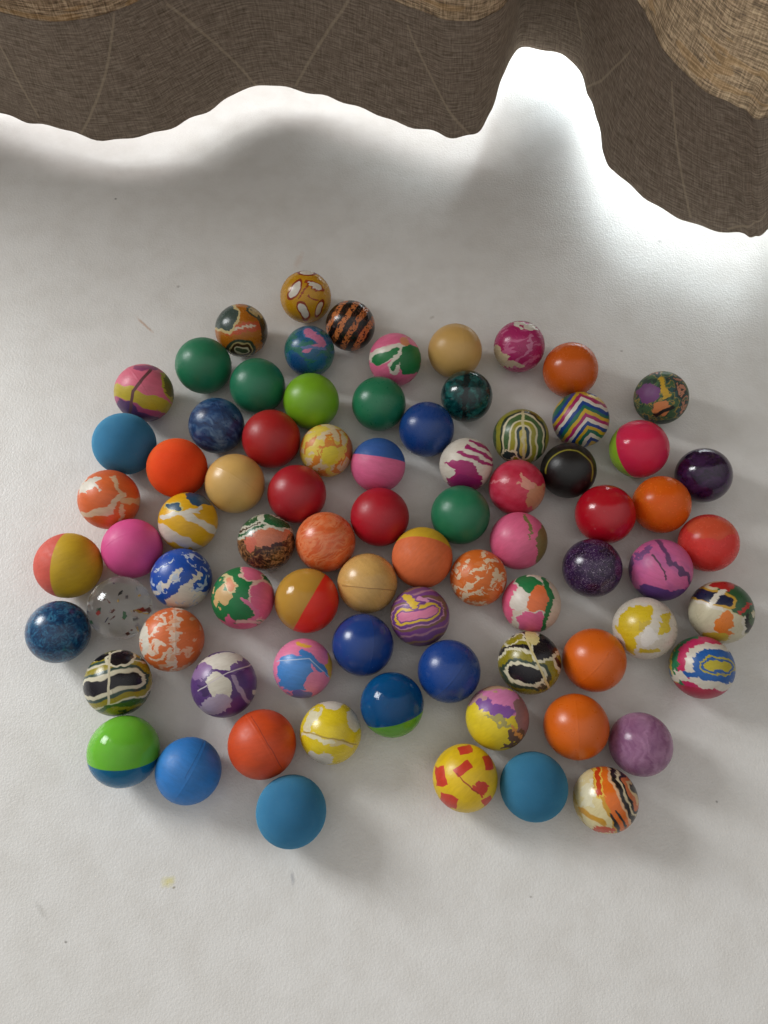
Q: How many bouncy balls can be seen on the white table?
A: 78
